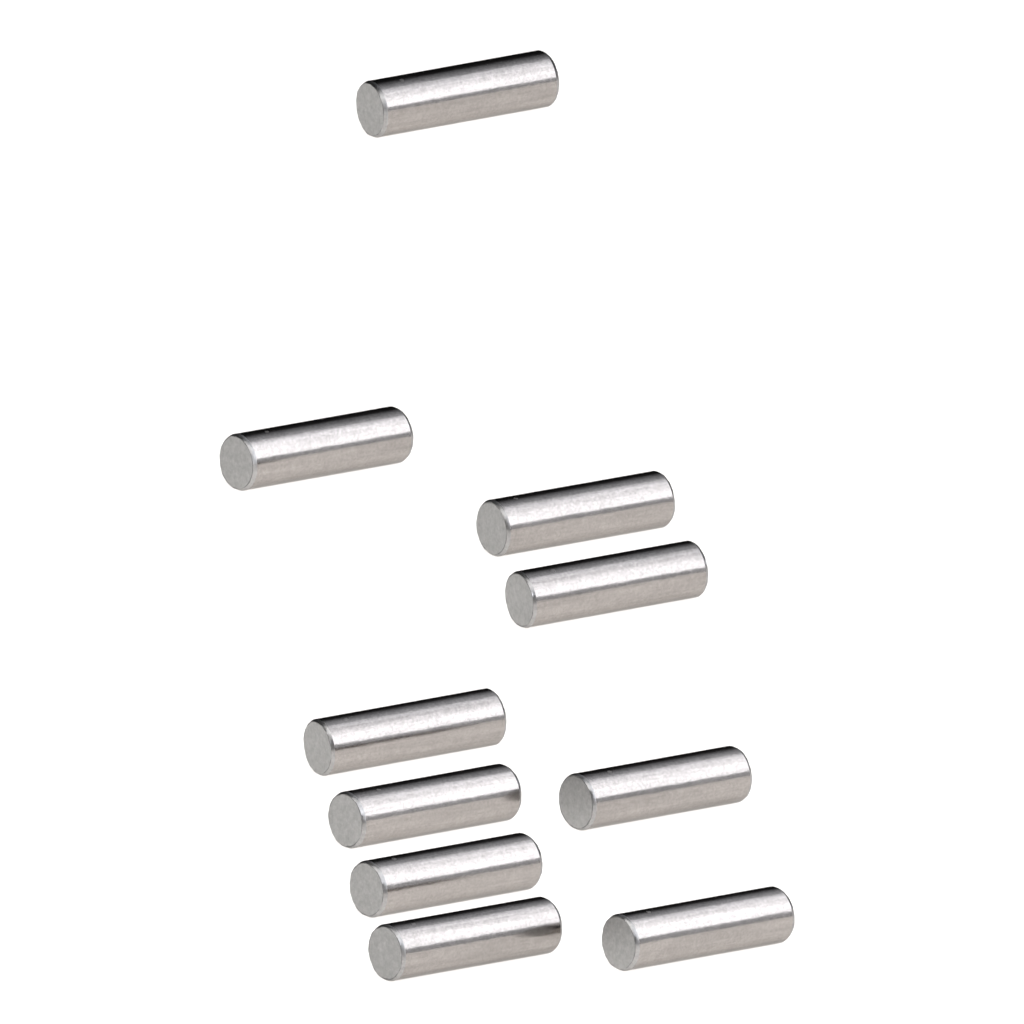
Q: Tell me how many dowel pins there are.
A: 10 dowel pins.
